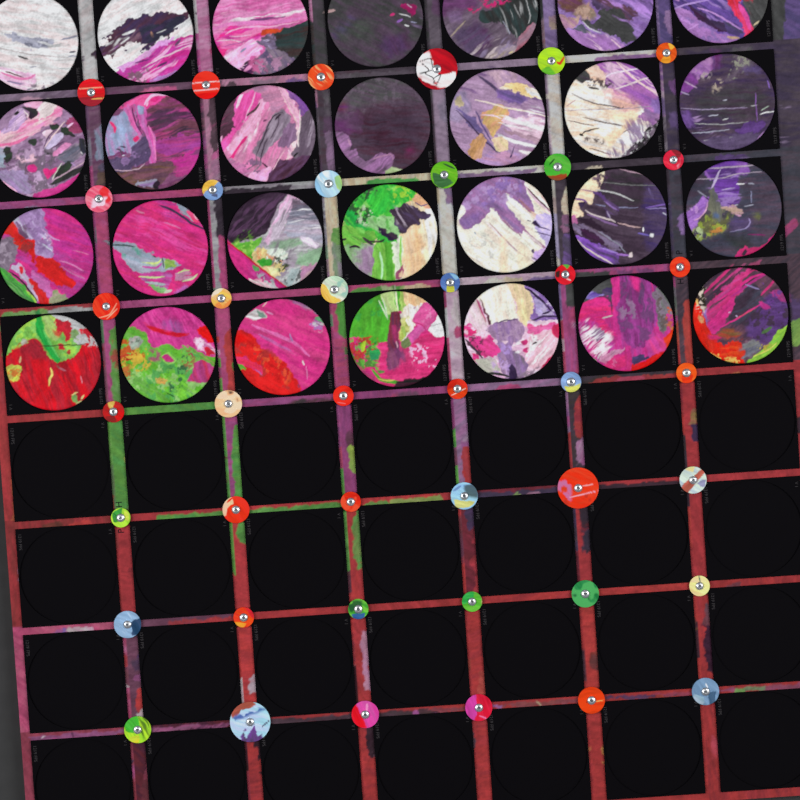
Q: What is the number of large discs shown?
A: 28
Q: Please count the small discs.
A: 42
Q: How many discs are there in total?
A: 70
